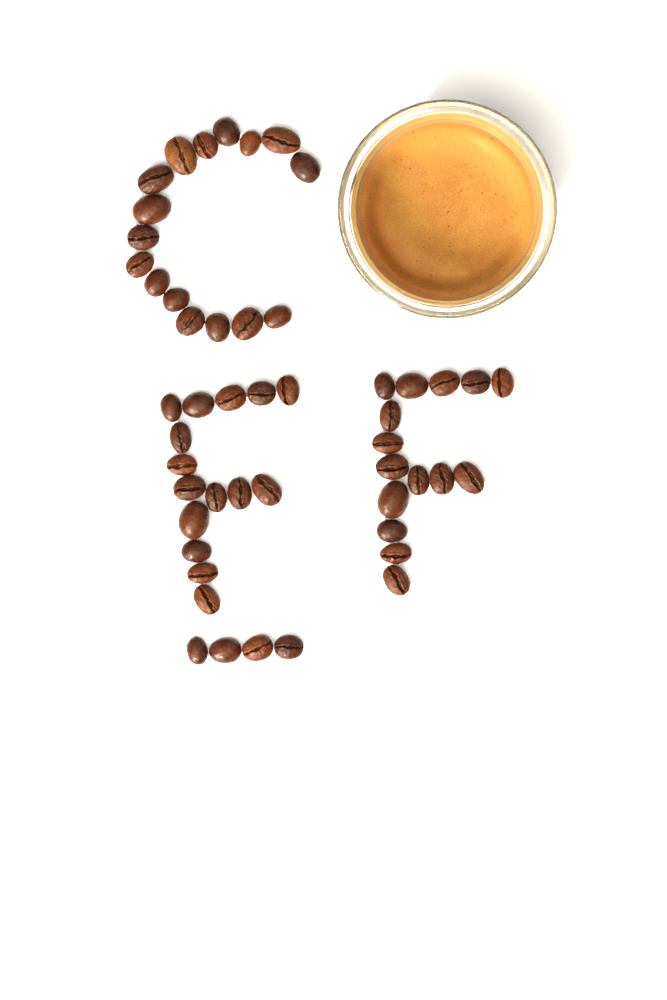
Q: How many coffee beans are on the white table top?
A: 50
